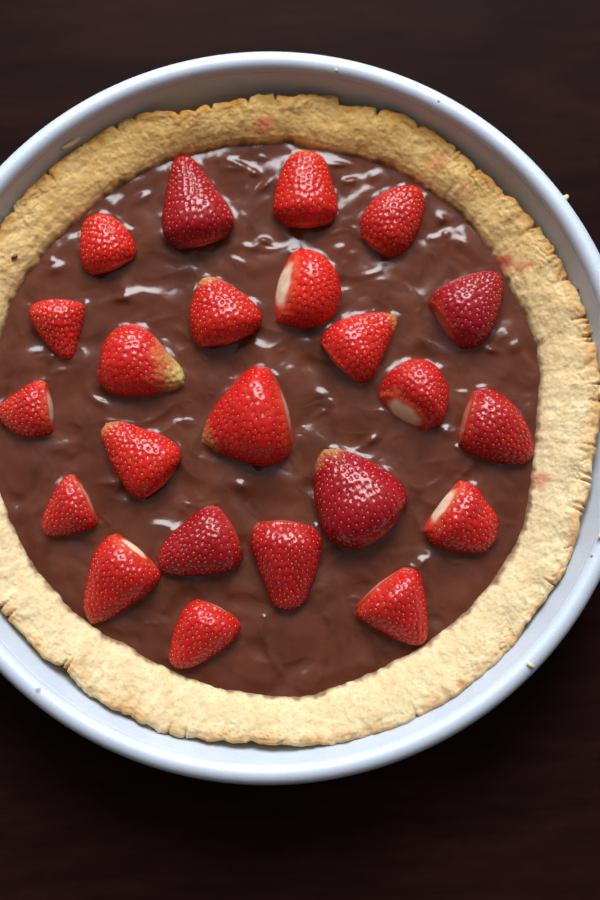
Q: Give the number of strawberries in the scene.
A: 23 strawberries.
